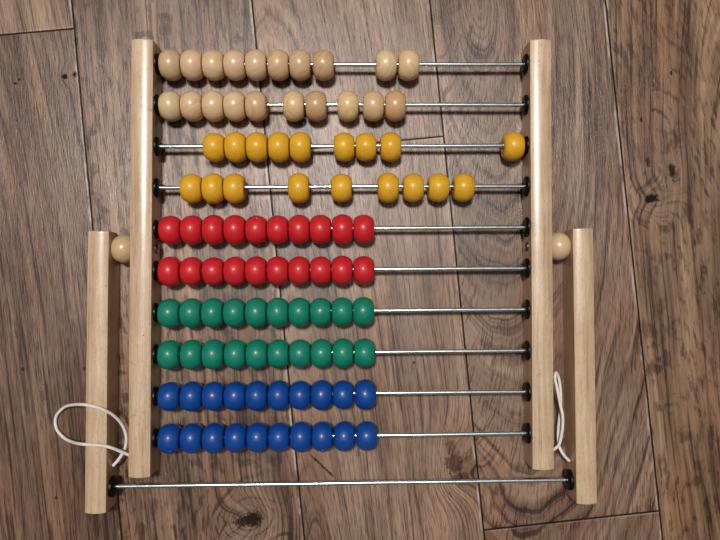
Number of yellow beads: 18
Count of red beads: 20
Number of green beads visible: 20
